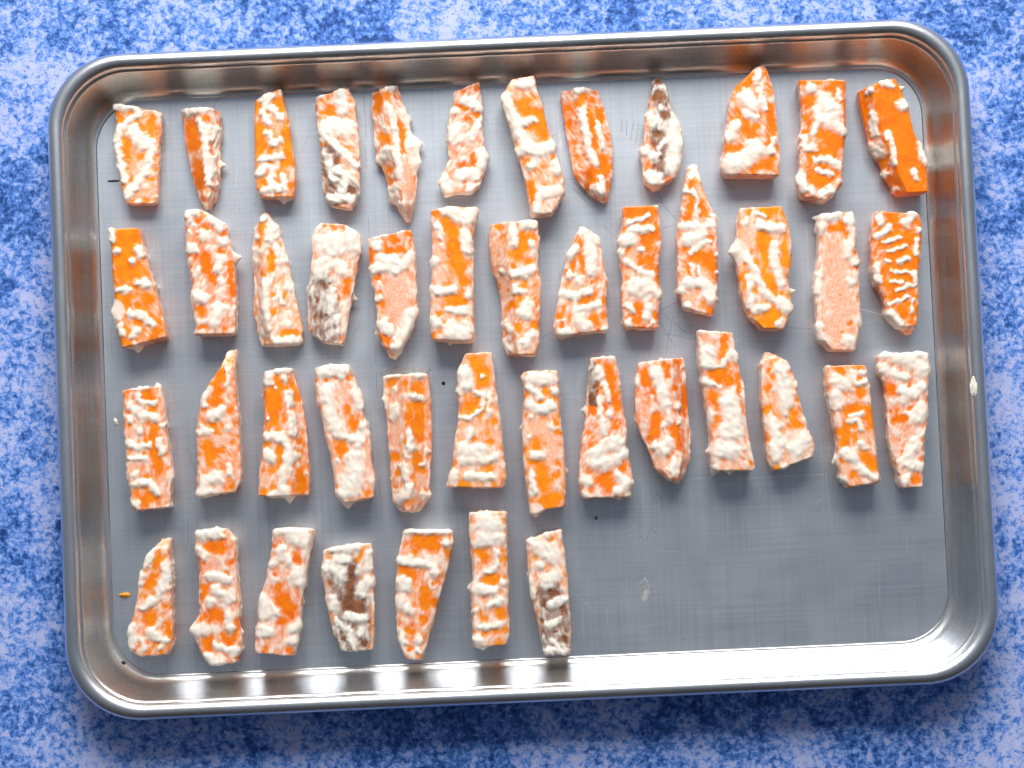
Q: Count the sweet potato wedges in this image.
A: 45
